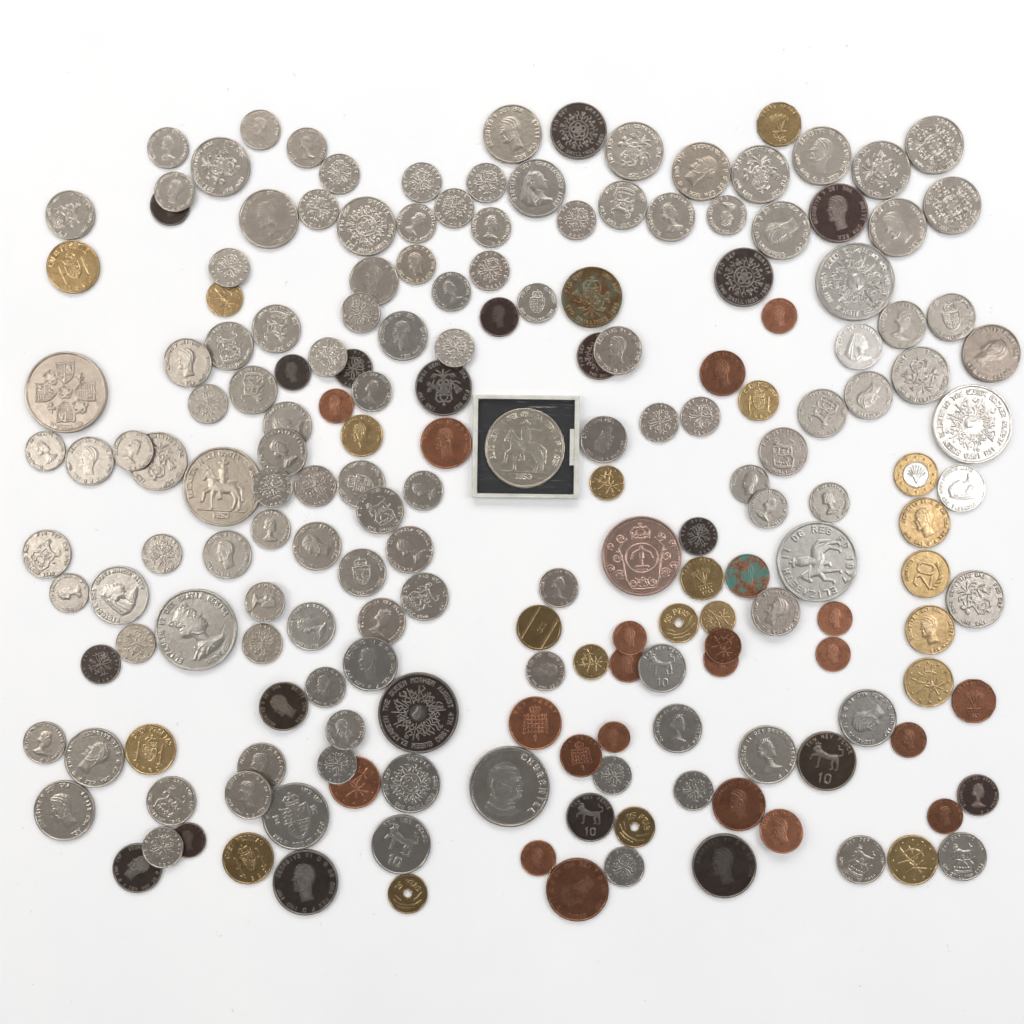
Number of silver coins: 124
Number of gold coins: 21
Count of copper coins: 23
